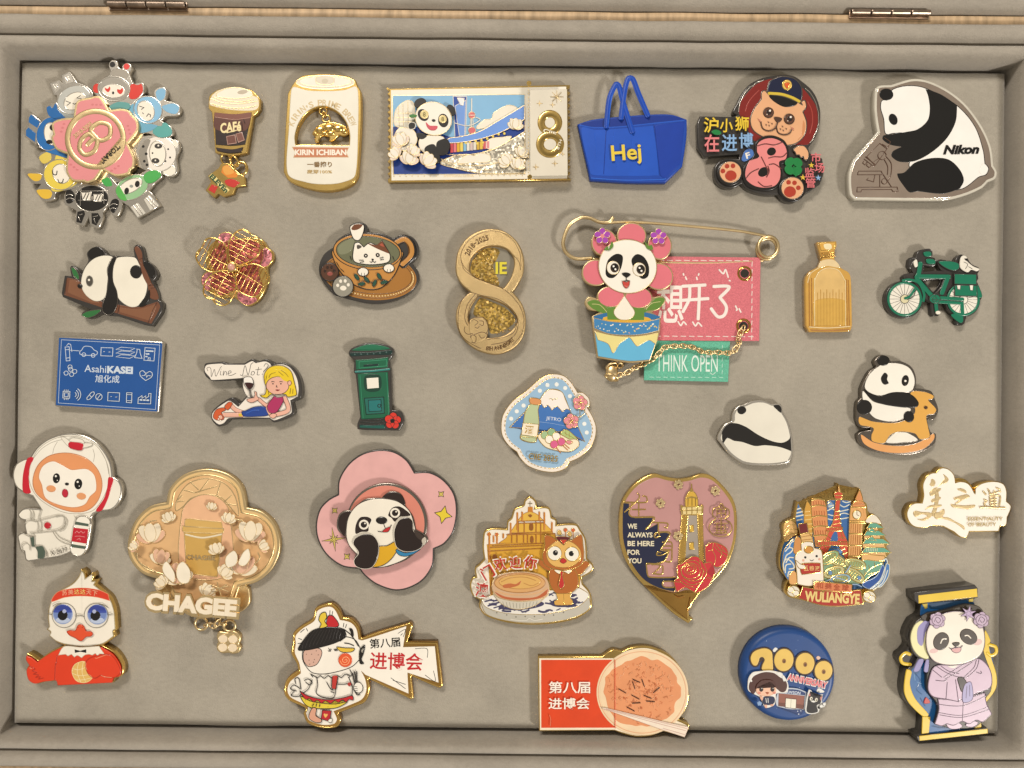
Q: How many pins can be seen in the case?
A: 32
